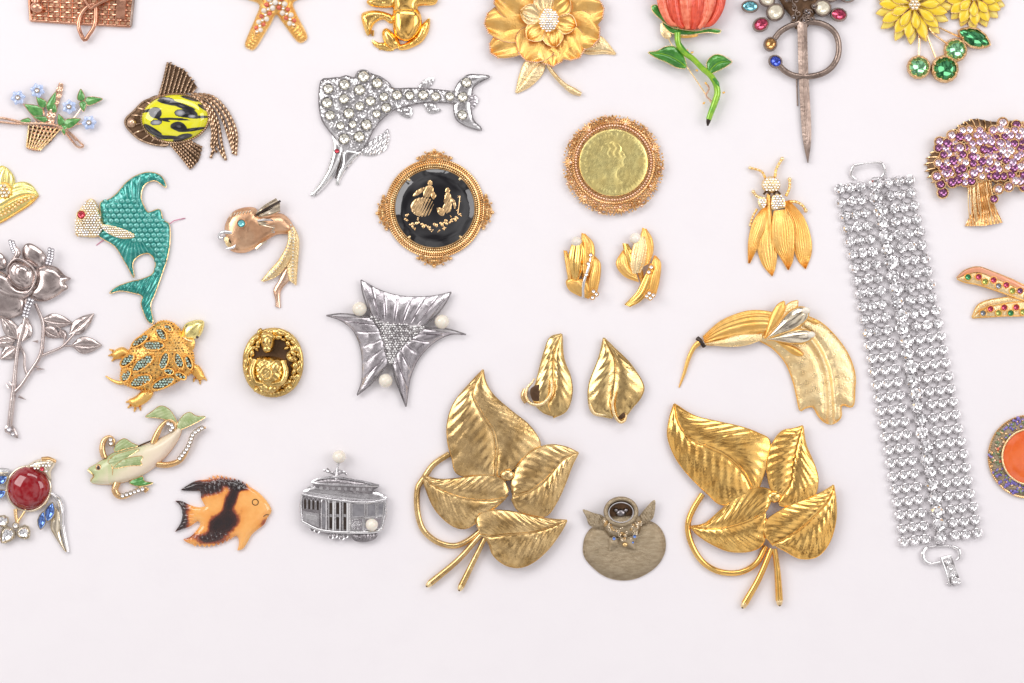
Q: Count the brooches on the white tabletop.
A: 31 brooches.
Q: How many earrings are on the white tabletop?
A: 4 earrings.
